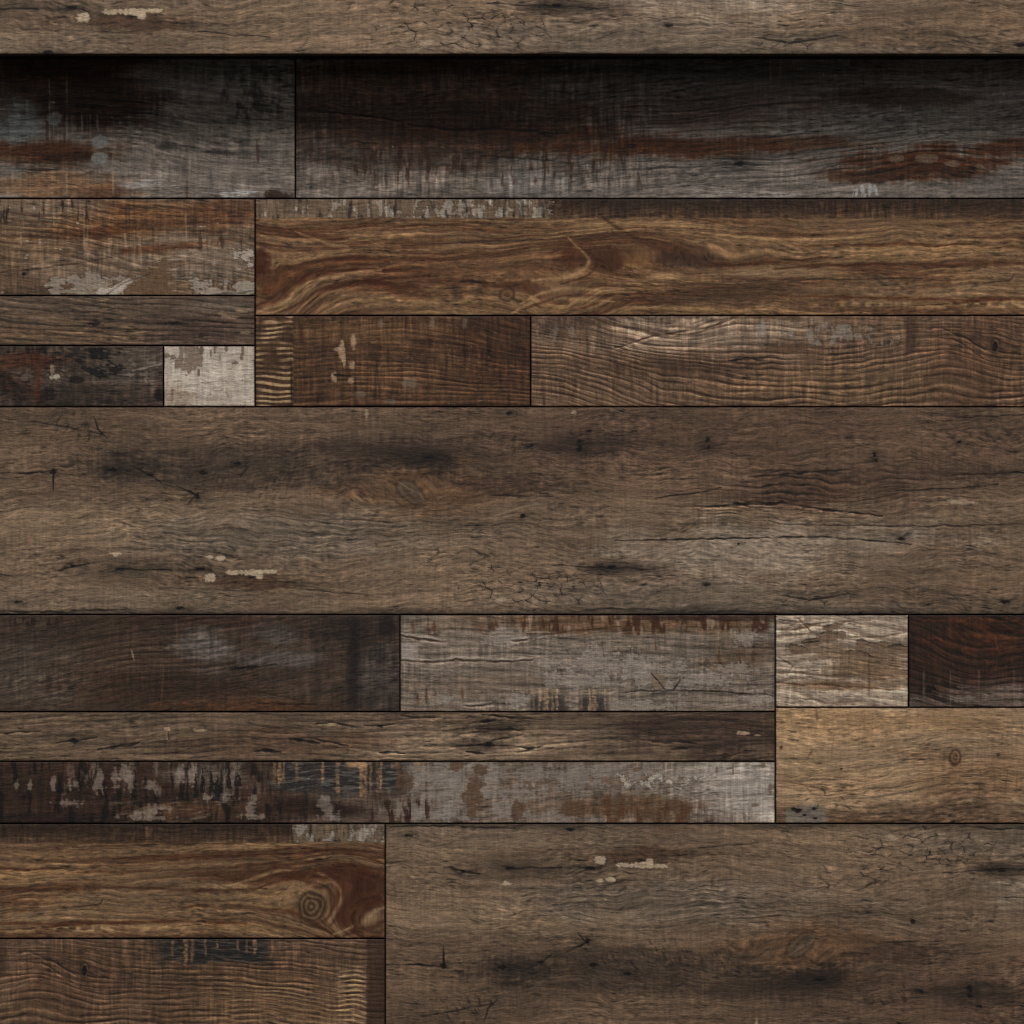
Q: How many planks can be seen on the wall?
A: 21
